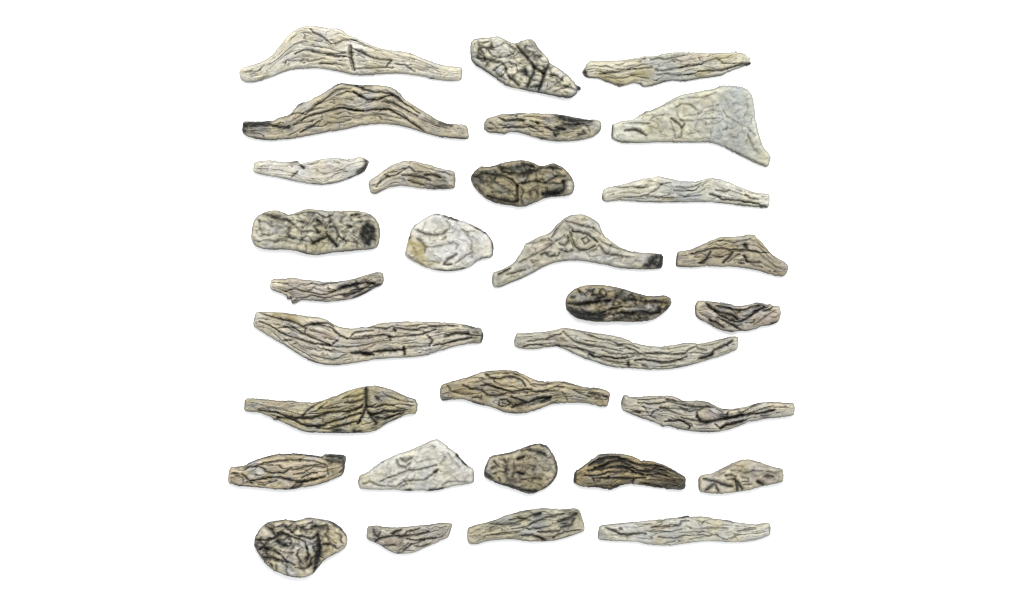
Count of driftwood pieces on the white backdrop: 31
